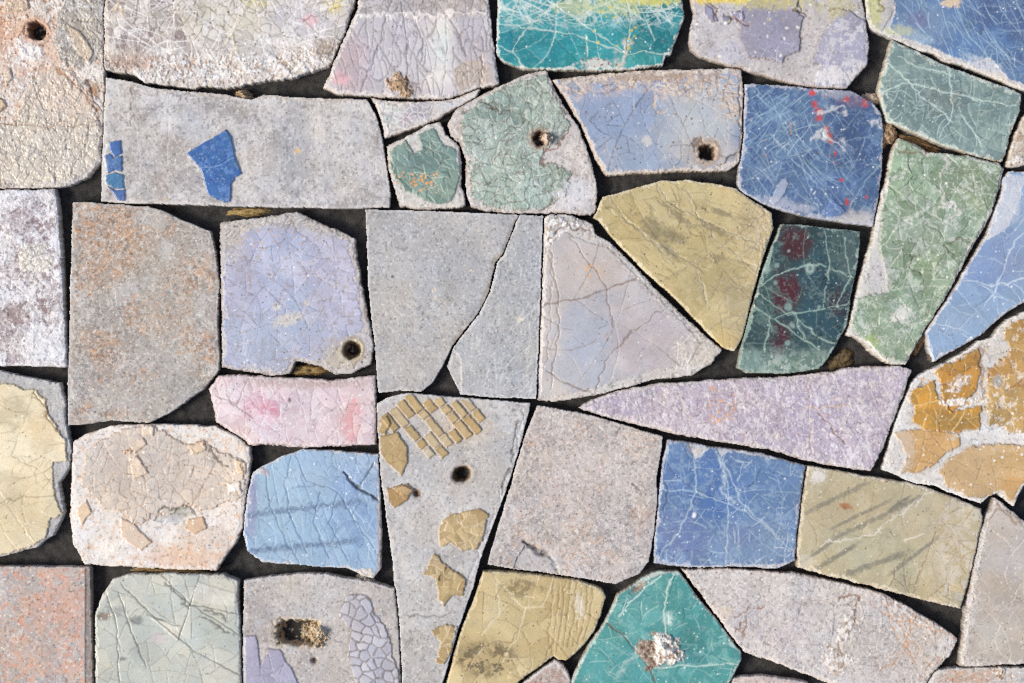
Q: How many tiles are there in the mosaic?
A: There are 44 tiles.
